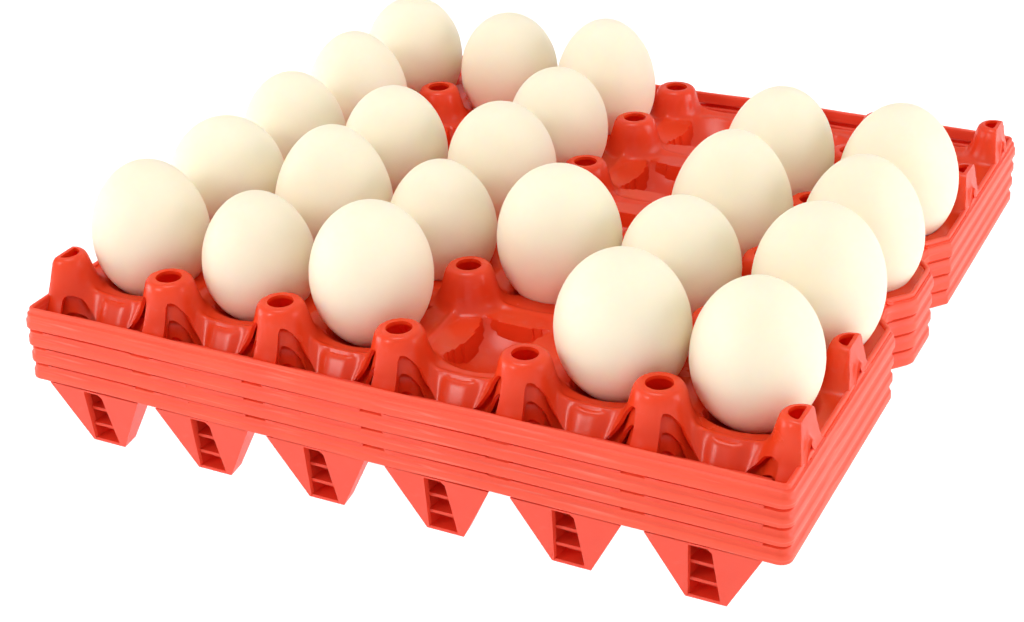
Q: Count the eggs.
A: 23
